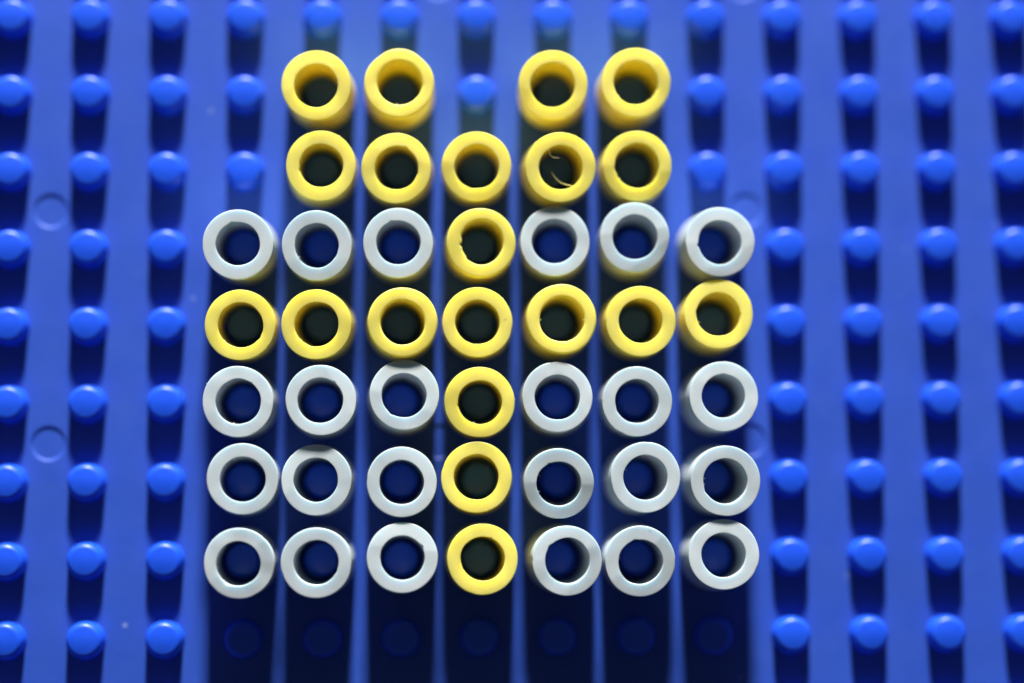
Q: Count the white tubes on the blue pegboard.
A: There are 24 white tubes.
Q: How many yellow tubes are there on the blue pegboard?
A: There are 20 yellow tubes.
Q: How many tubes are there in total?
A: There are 44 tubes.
